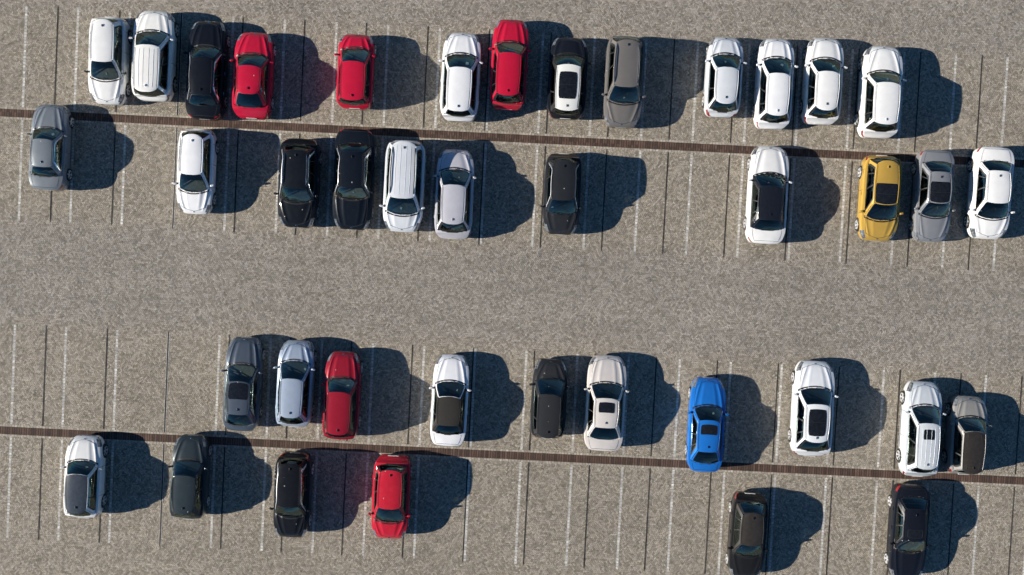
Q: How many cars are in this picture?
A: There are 40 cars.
